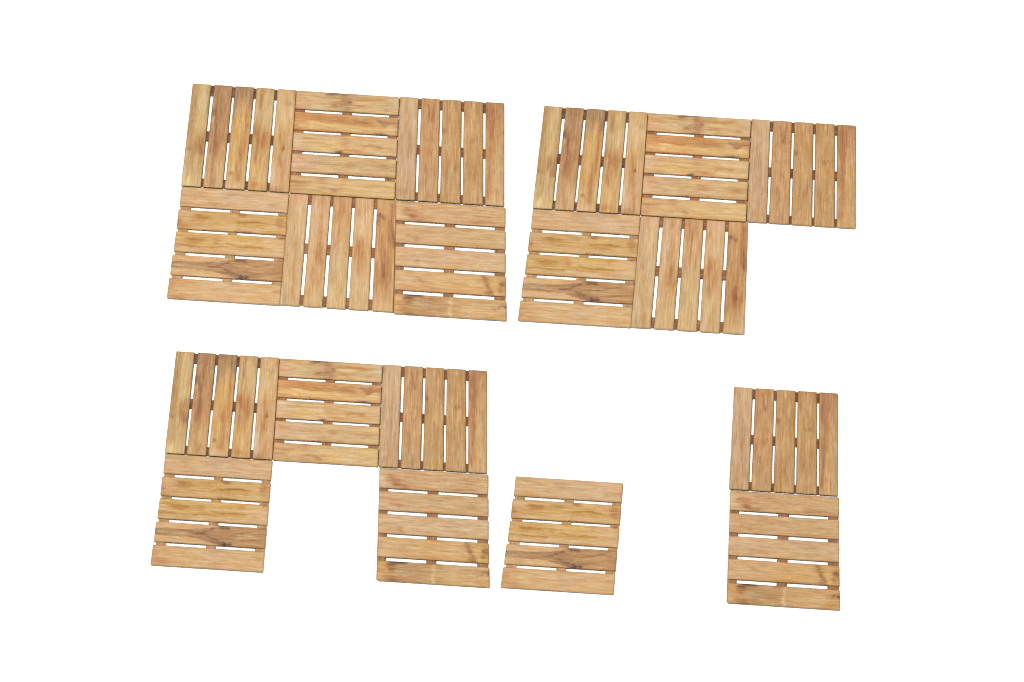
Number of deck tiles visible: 19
